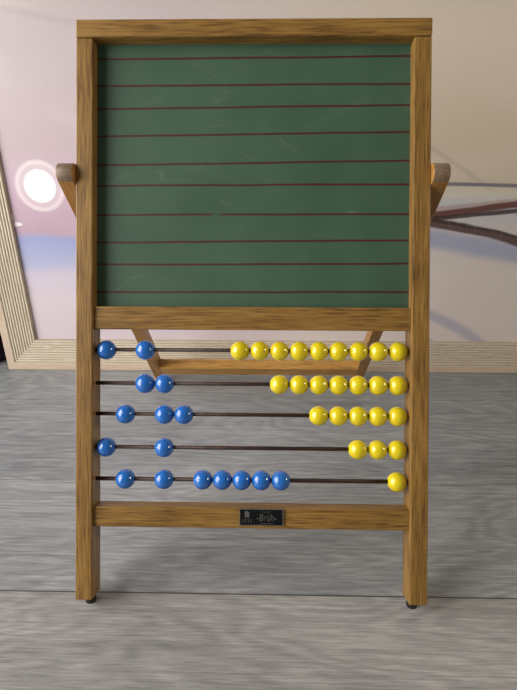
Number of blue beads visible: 16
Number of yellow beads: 25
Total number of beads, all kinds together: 41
